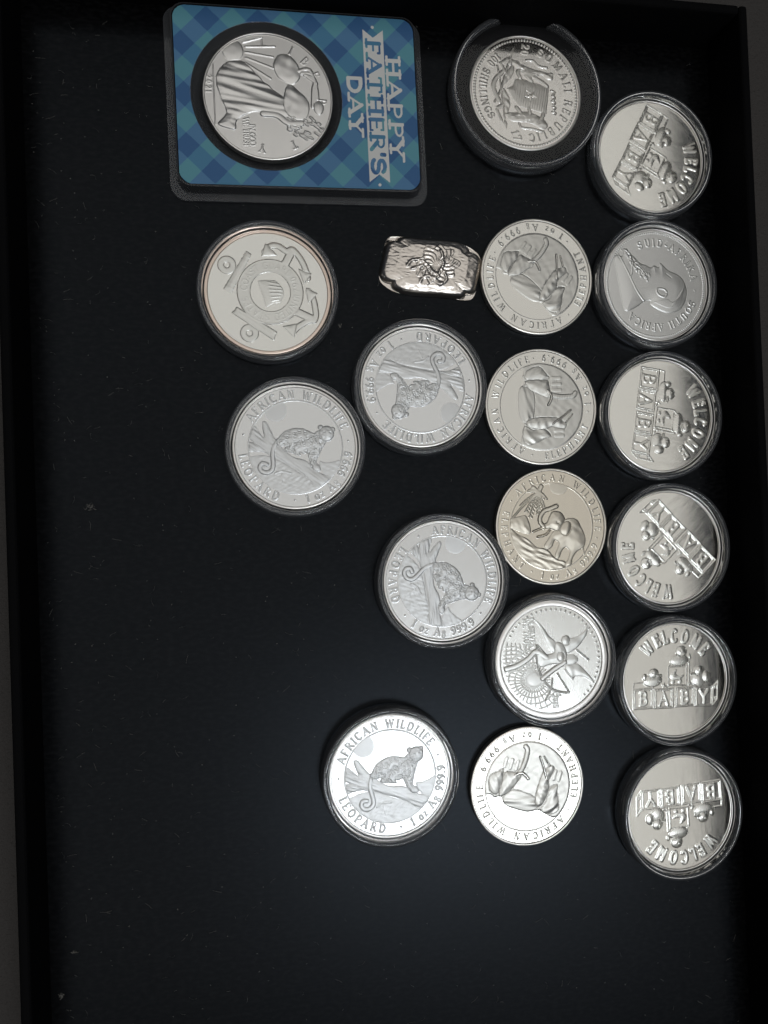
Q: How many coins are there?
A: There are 18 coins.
